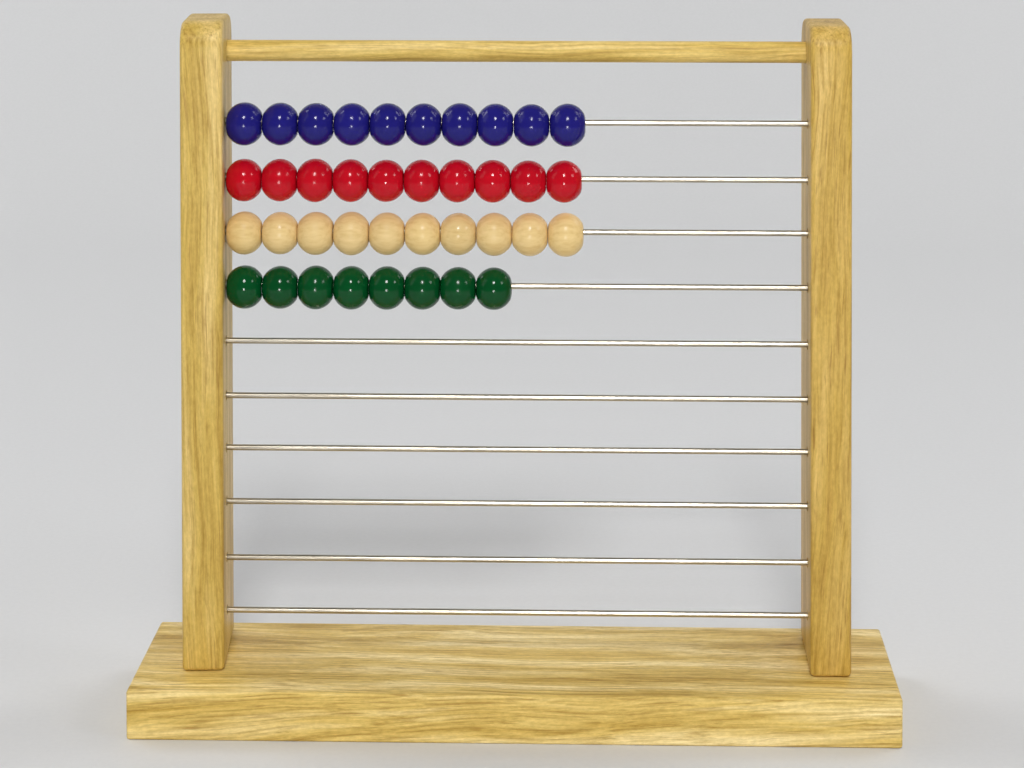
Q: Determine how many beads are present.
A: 38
